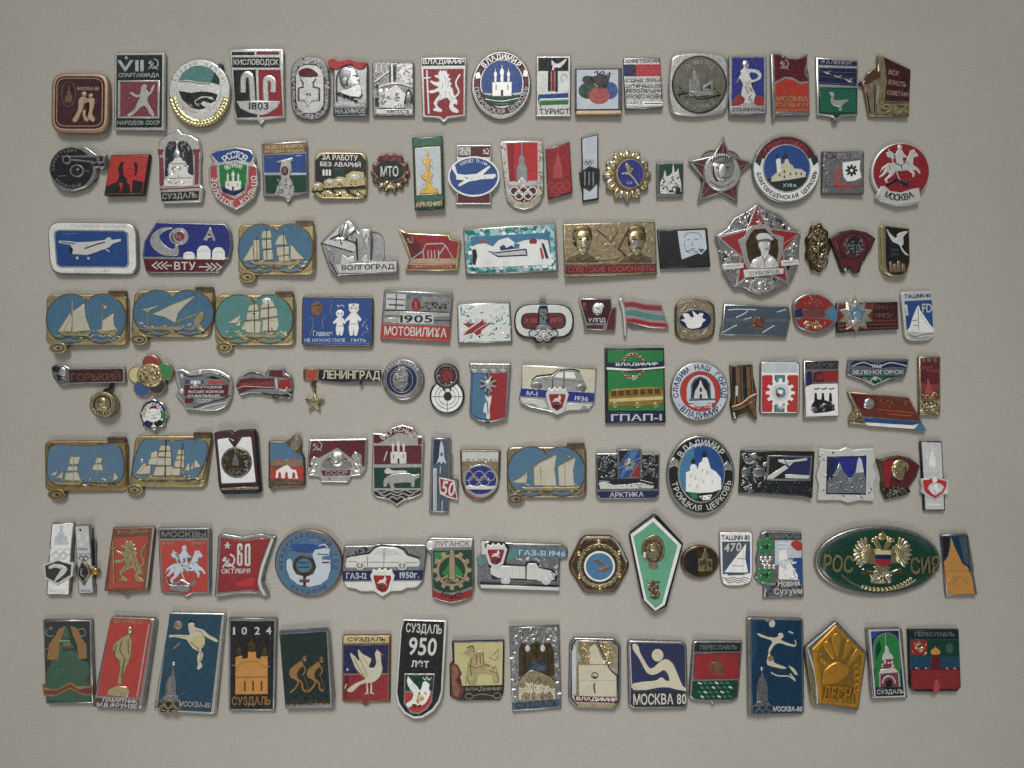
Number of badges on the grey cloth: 126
